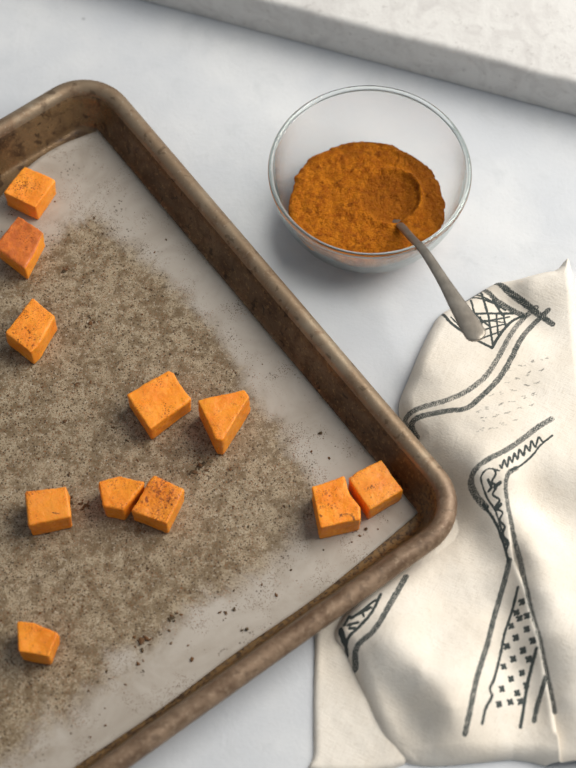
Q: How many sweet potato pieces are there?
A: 11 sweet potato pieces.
